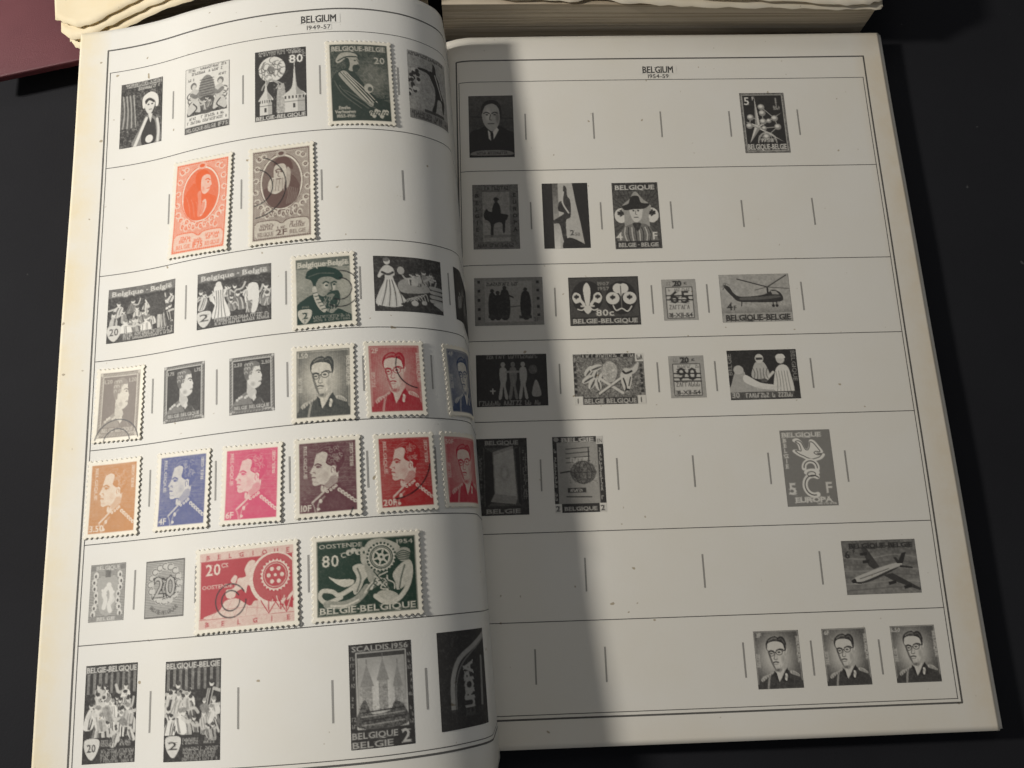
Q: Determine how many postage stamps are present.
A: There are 16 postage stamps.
